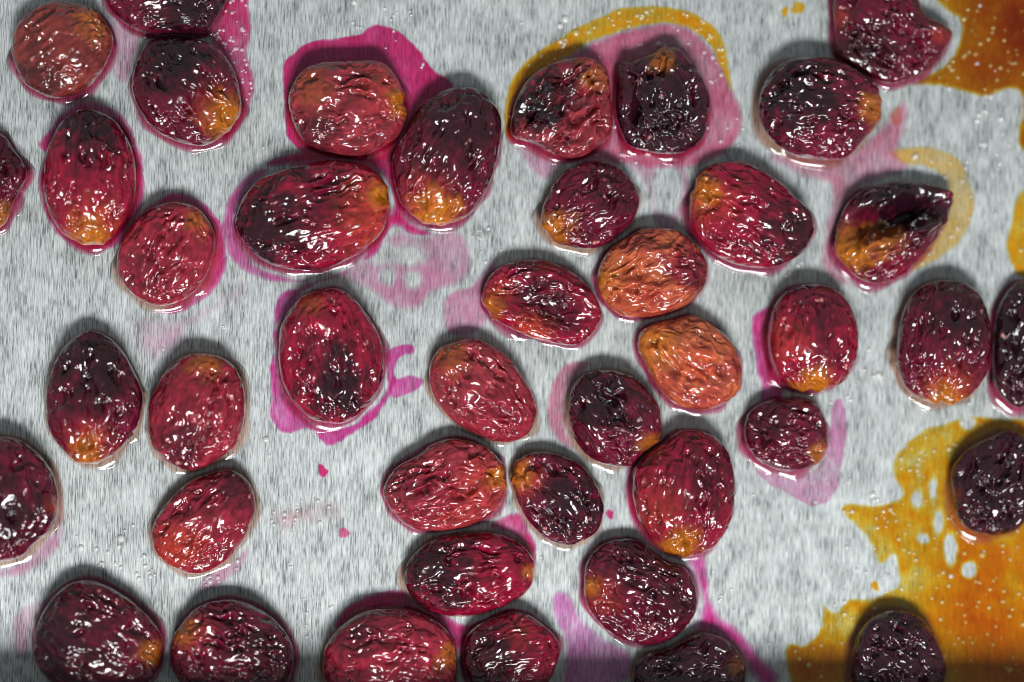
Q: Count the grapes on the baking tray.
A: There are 42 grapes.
